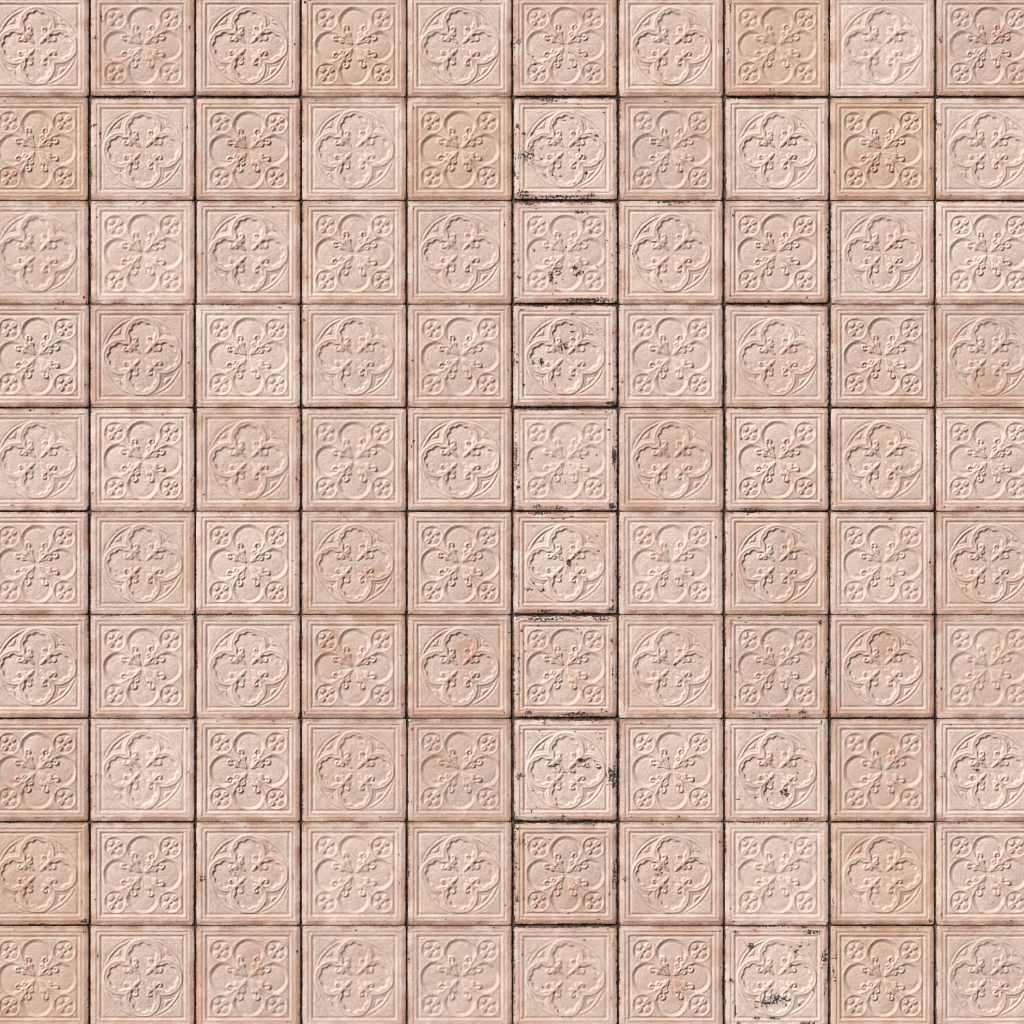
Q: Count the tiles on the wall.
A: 100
